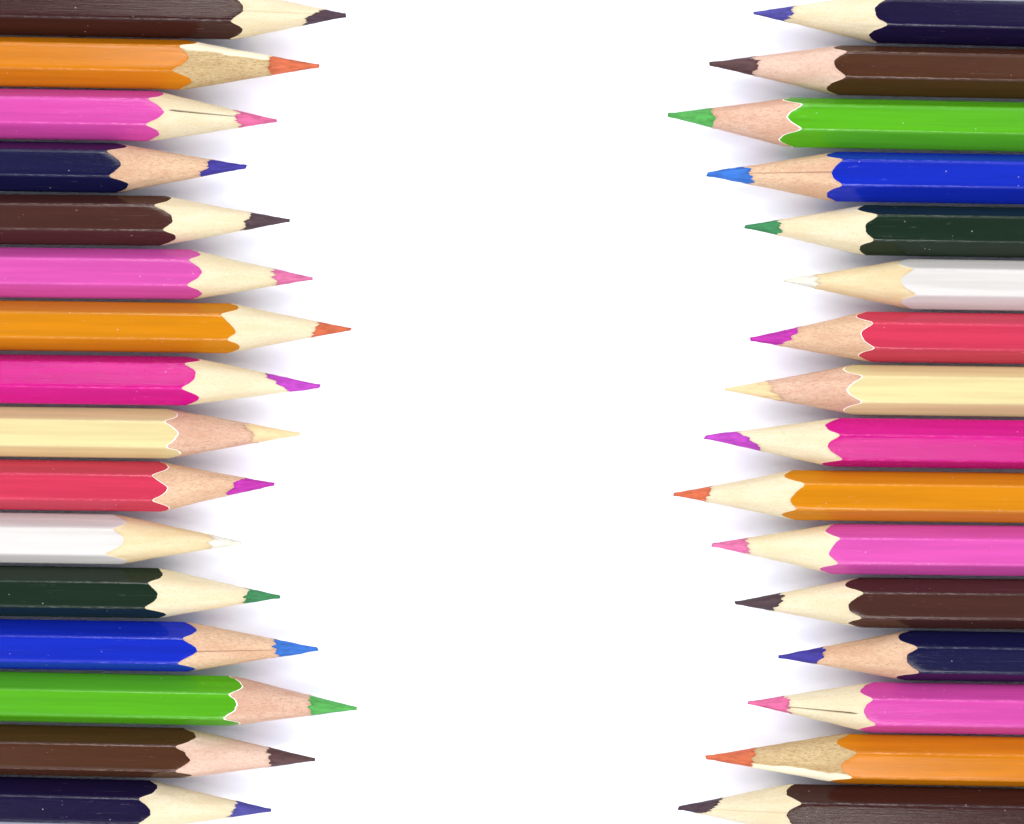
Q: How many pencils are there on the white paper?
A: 32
